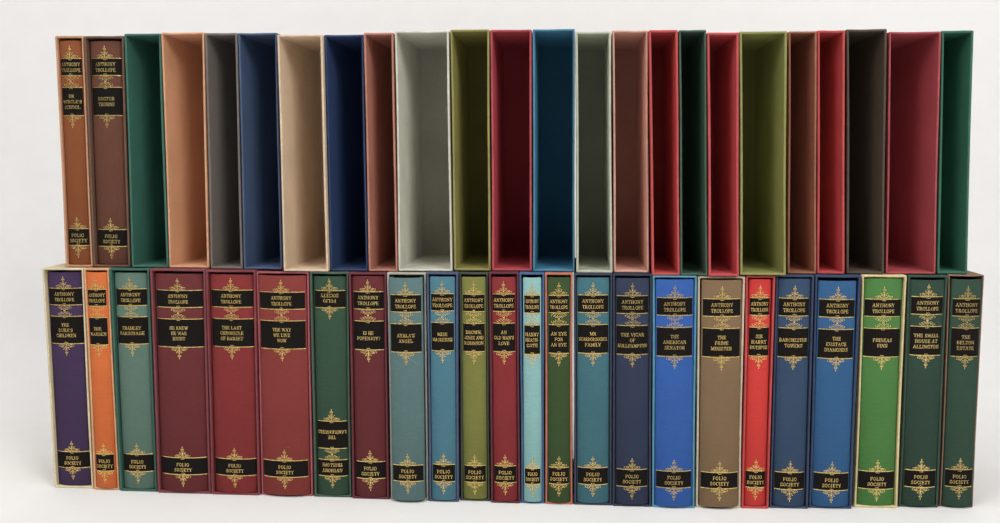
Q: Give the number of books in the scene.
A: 26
